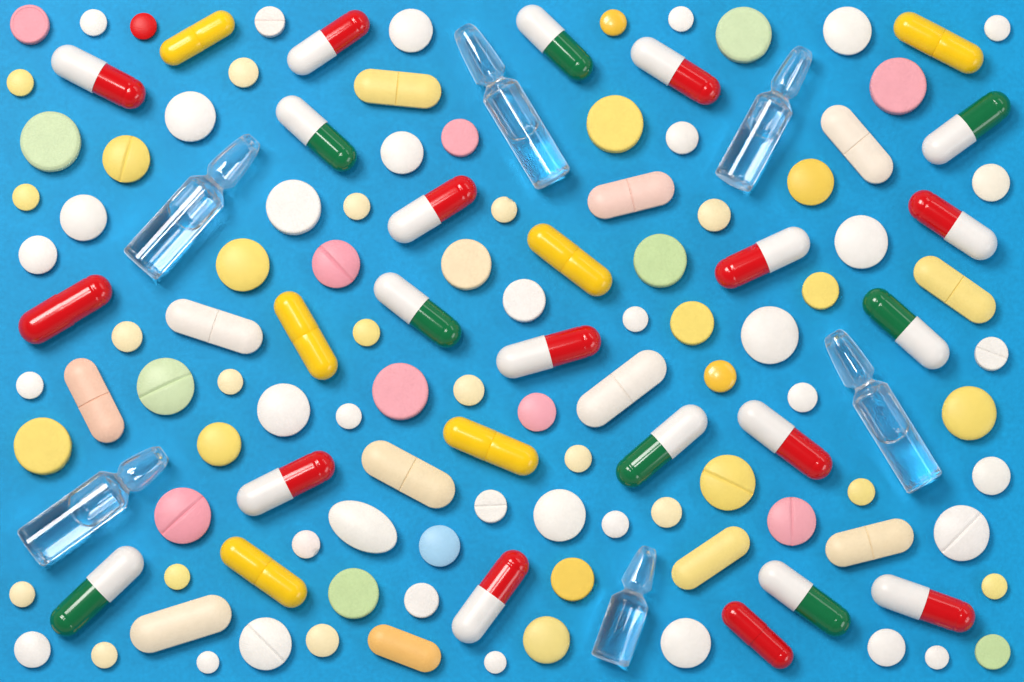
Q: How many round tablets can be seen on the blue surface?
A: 85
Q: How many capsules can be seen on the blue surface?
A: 27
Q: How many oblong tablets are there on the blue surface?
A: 13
